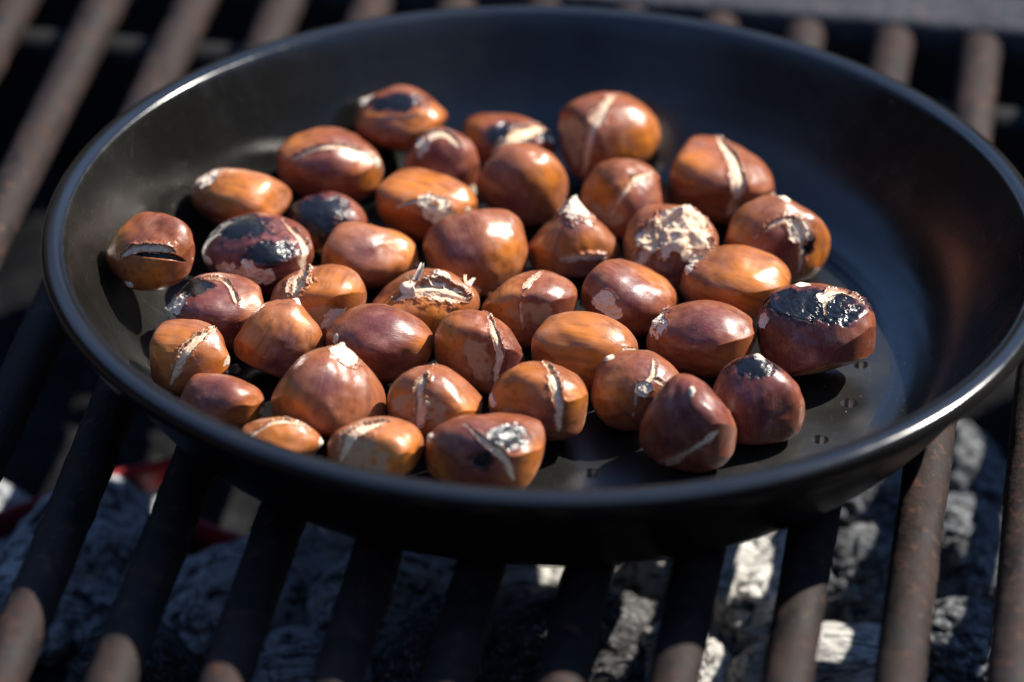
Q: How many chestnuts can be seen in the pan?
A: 41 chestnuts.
